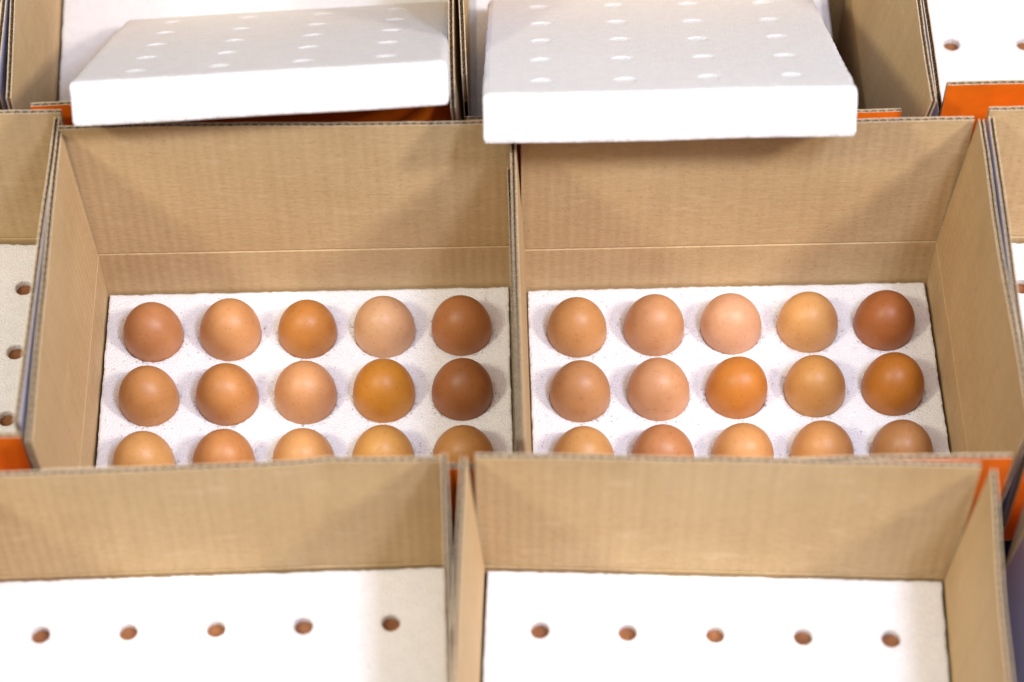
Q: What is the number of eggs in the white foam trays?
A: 30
